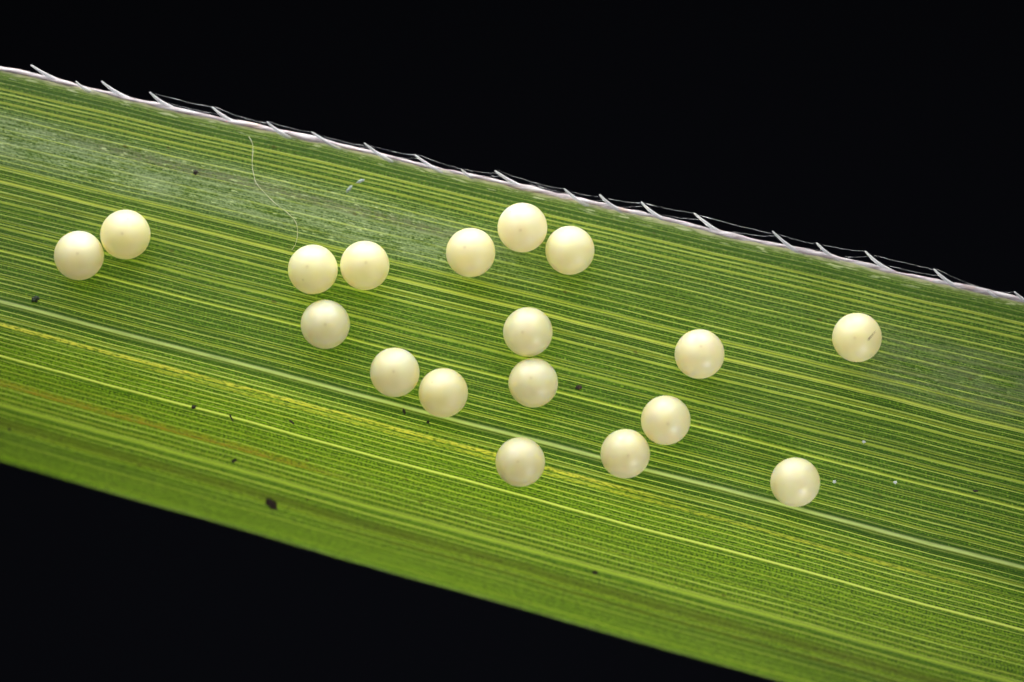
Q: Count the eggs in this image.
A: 18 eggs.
